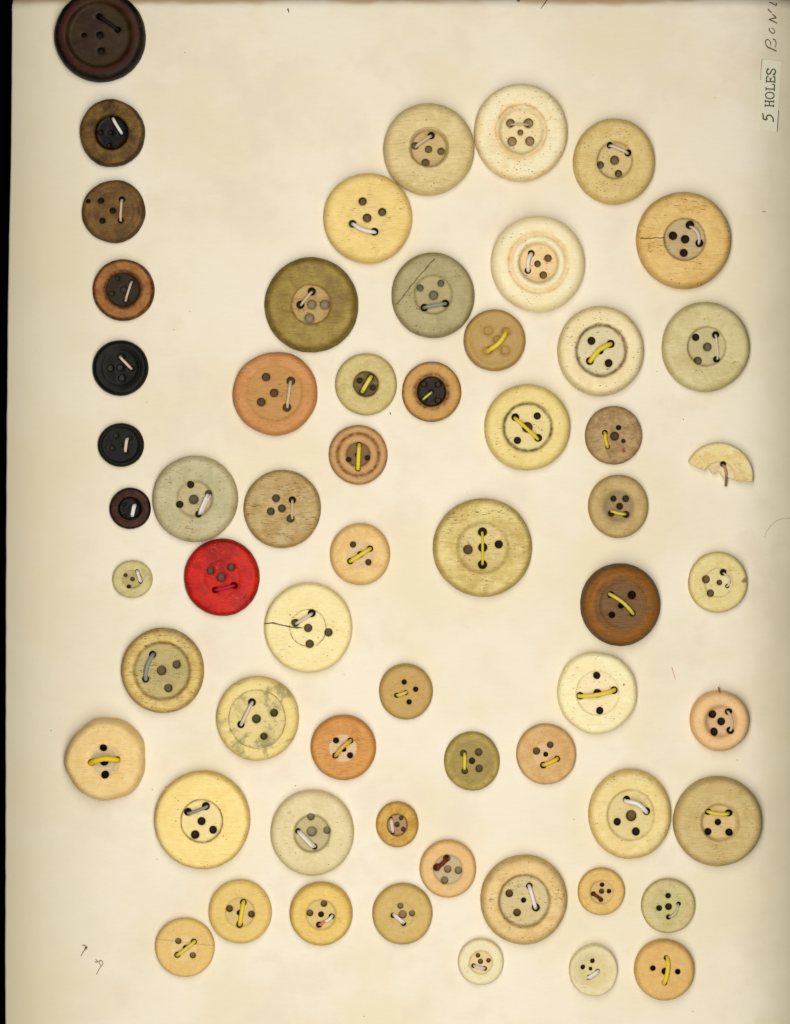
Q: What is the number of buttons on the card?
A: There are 60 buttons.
